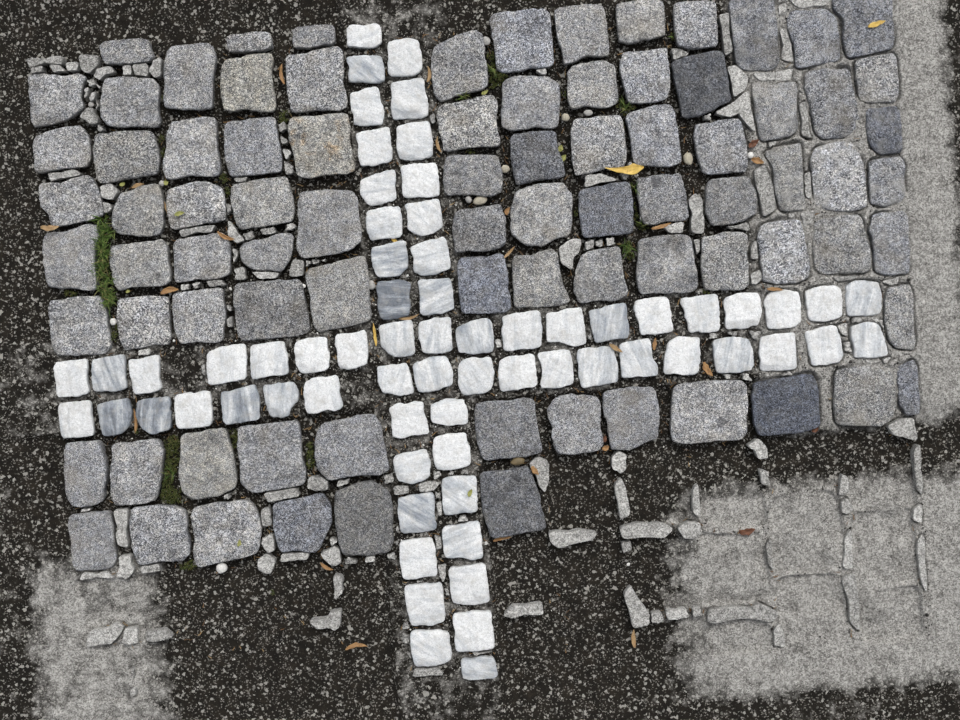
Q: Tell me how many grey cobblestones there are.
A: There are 84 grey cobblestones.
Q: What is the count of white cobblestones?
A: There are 66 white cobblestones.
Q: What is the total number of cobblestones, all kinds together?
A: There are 150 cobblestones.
